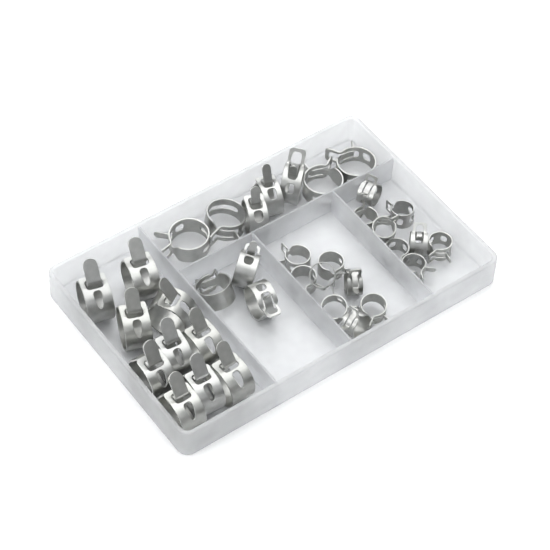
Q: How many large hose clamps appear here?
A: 20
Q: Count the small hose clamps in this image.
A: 16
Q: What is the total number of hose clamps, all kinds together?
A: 36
